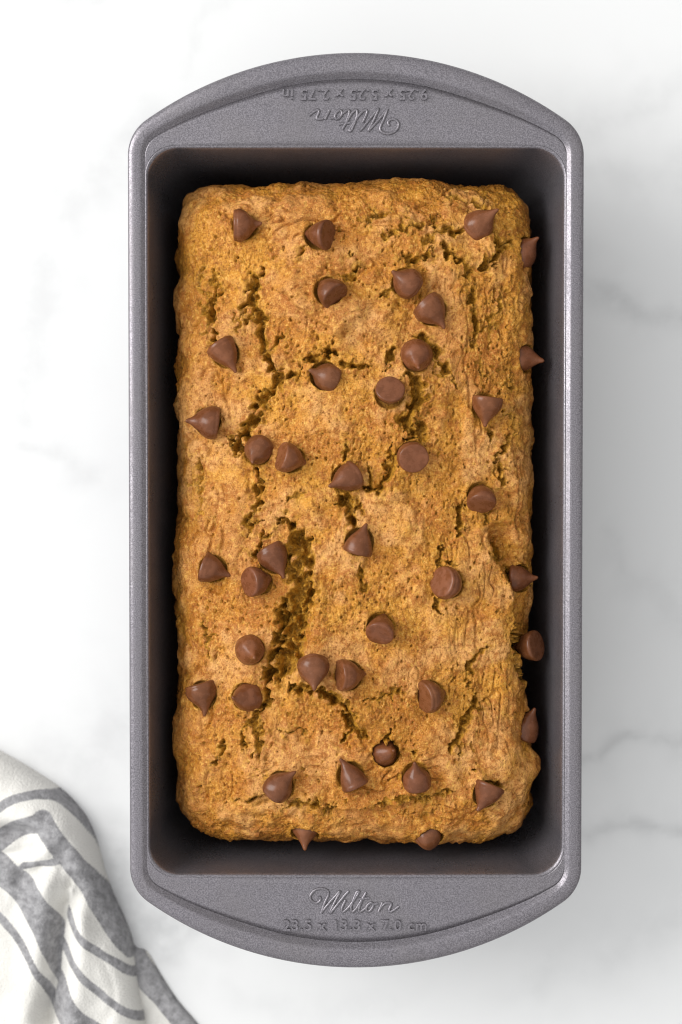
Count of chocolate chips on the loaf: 41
